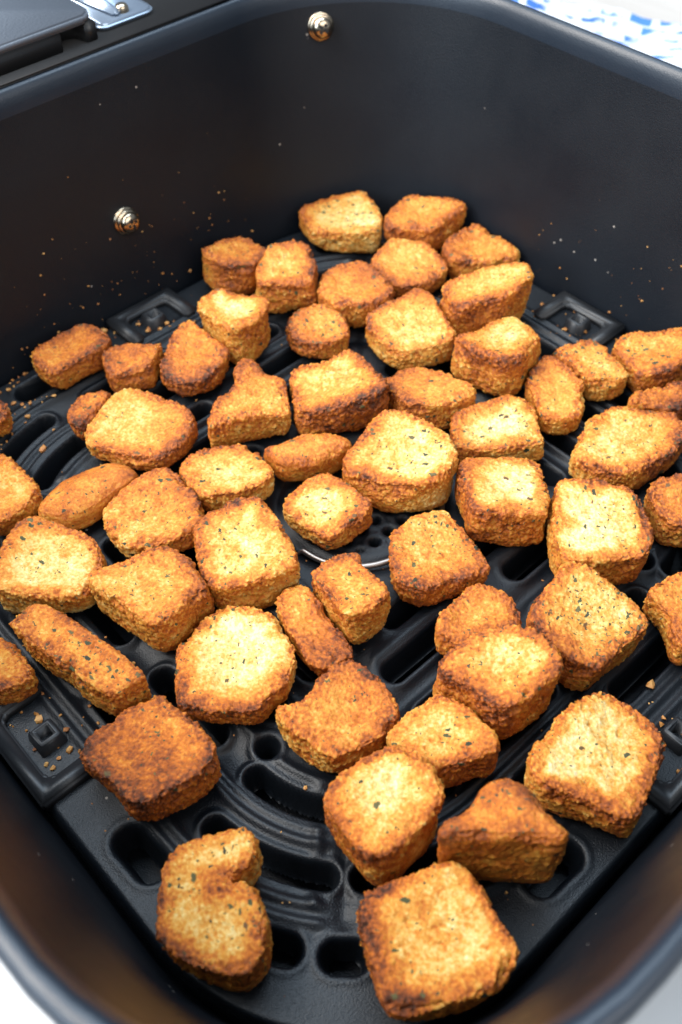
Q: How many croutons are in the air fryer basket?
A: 58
